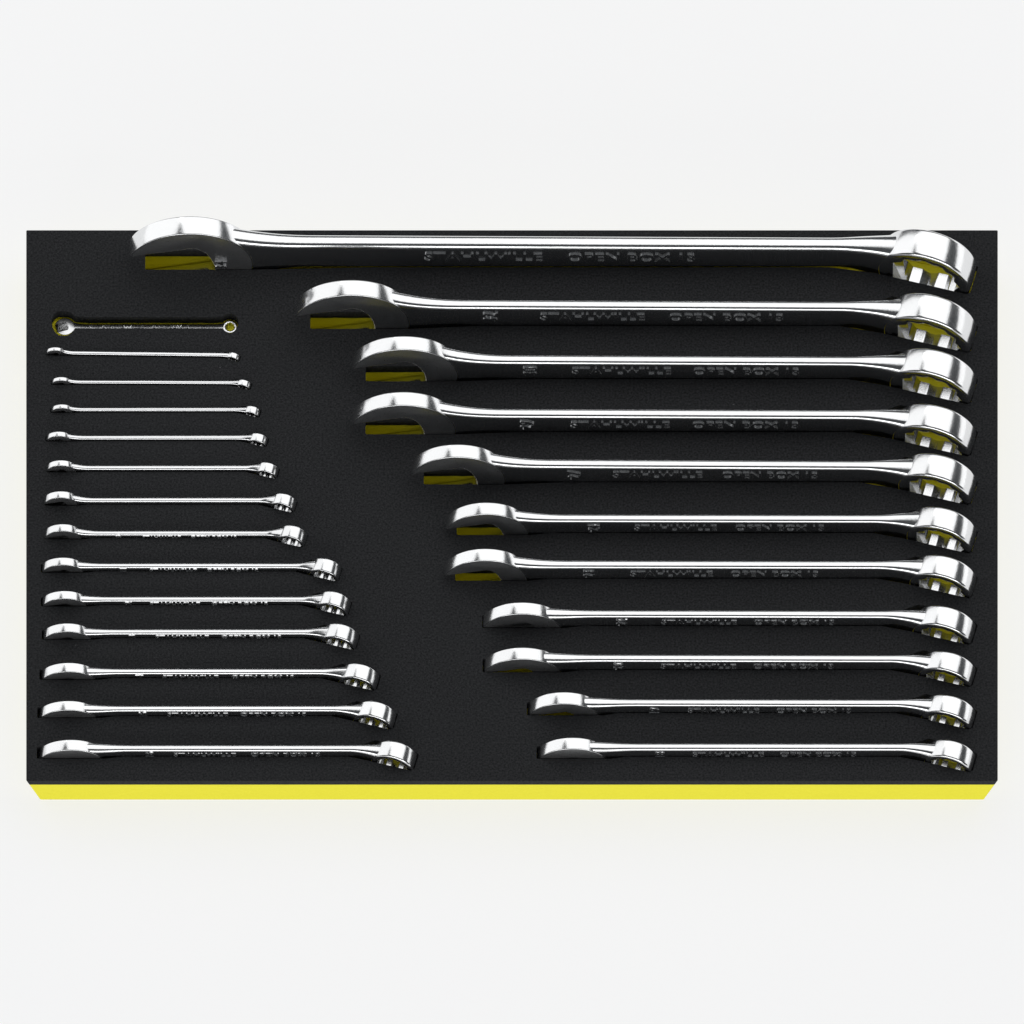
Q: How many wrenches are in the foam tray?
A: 25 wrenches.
